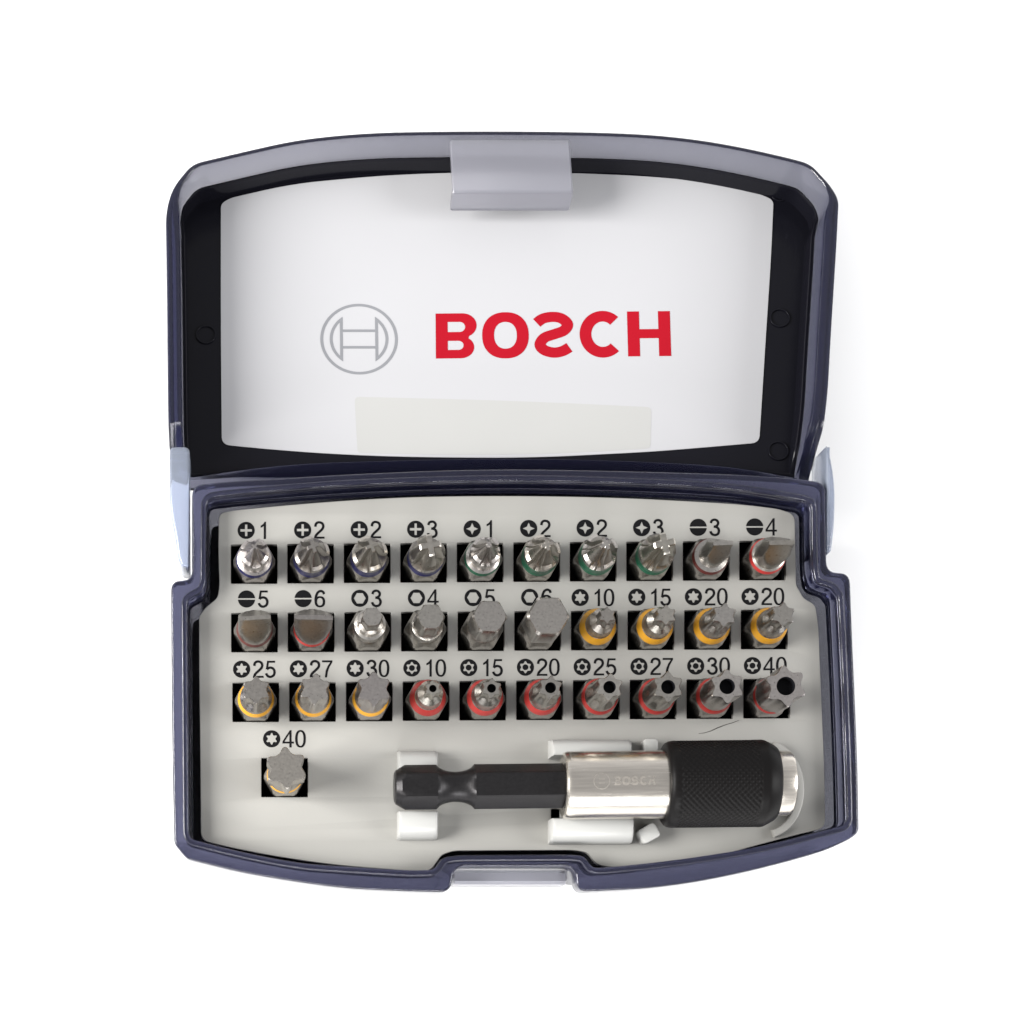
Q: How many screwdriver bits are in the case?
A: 31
